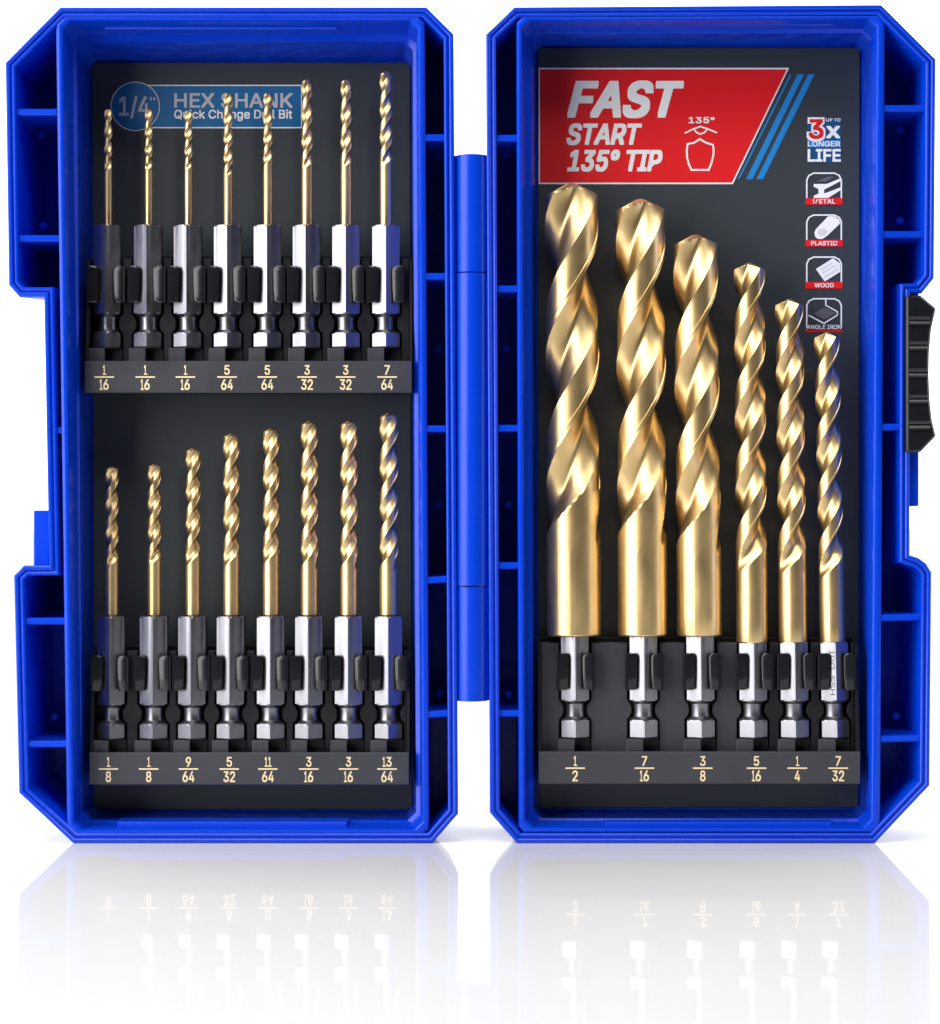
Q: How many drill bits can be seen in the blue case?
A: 22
